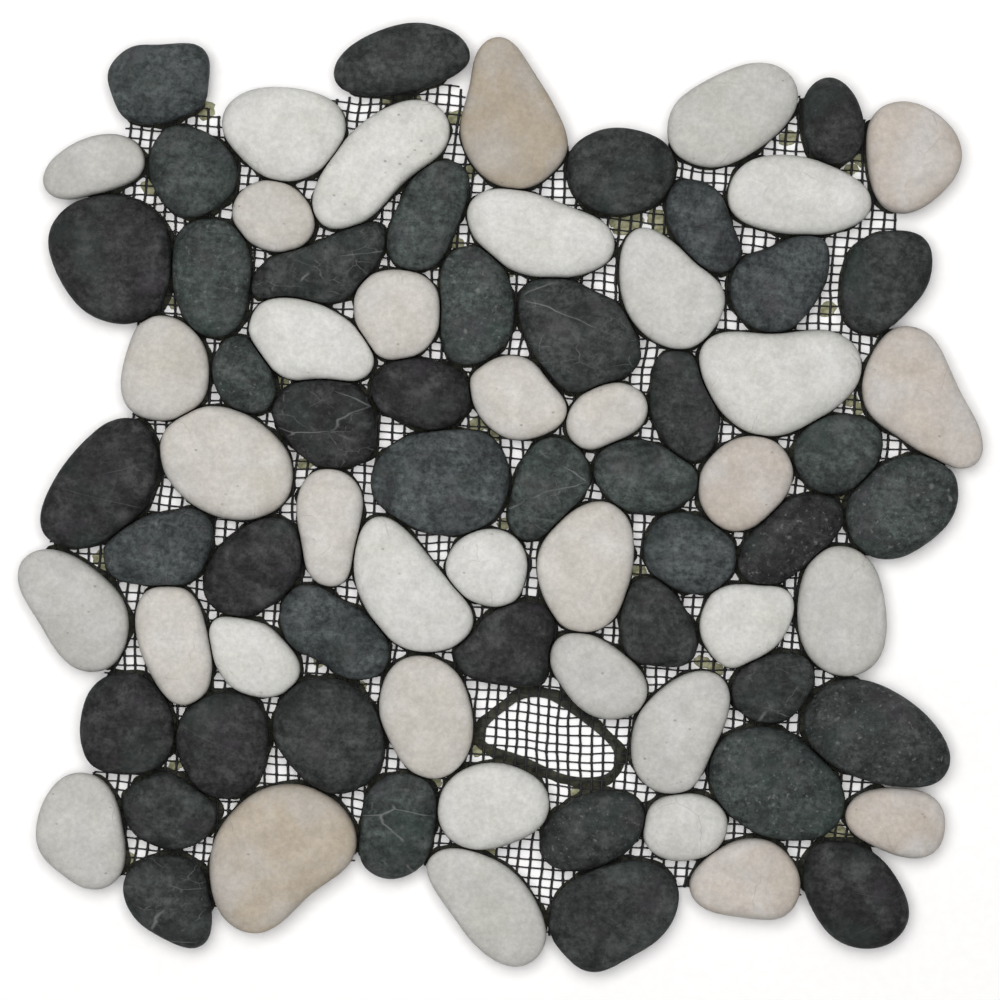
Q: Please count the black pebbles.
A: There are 43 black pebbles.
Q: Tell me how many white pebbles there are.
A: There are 38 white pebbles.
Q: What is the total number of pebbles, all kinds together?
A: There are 81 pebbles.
